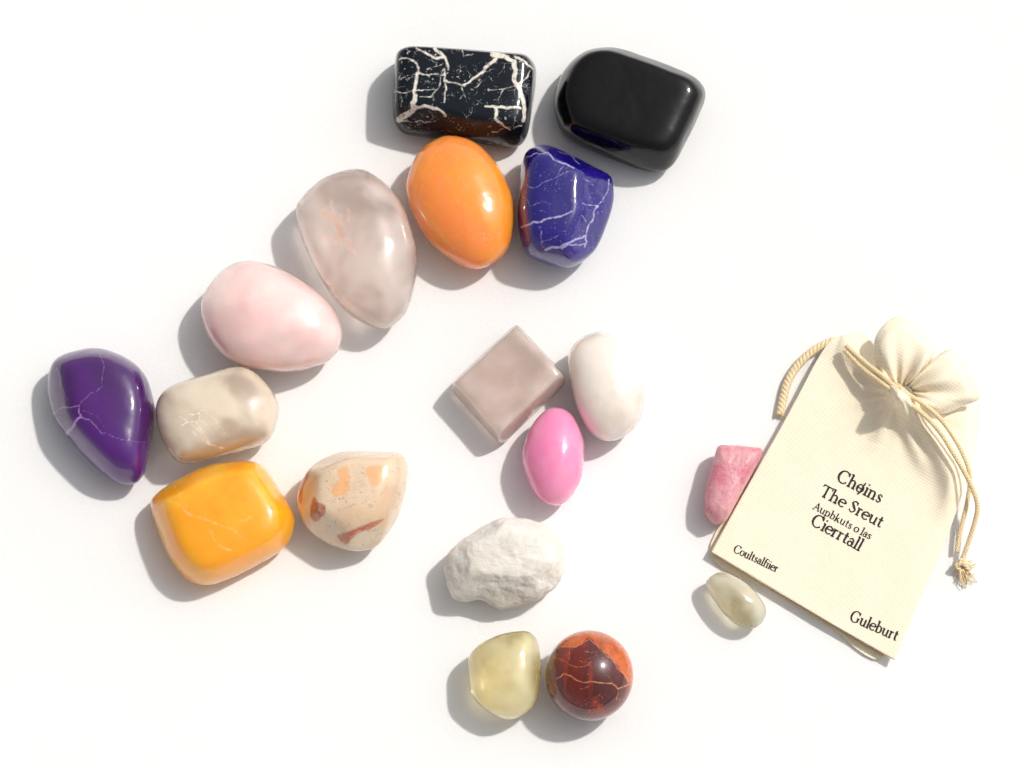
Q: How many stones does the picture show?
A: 18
